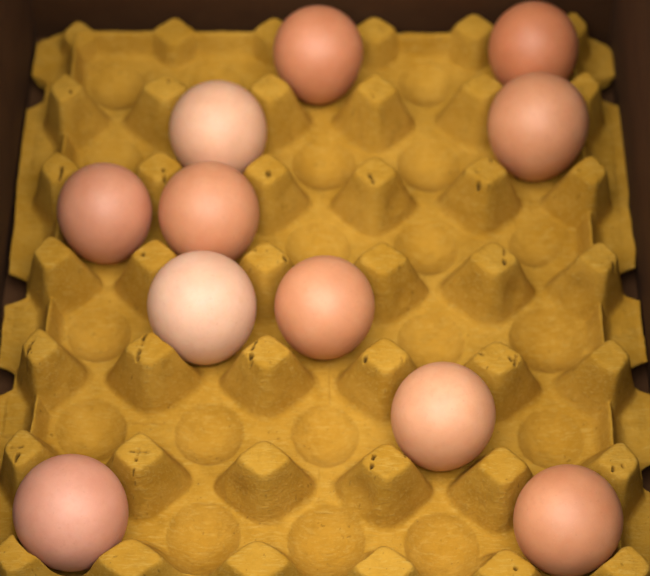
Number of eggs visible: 11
